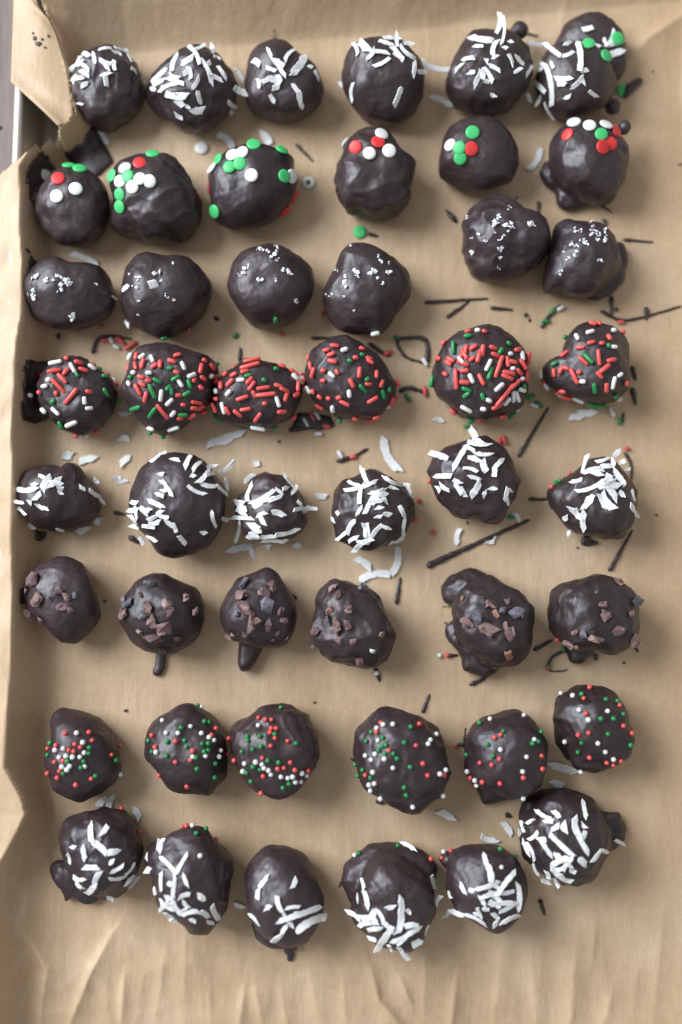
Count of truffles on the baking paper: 48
